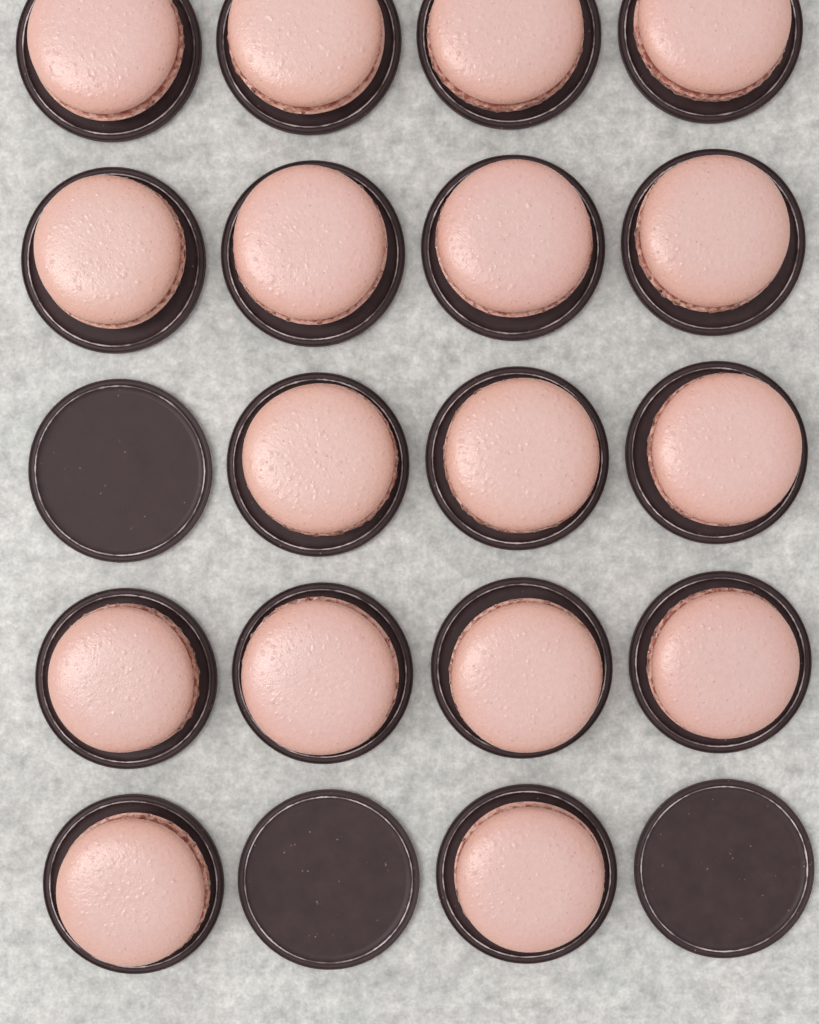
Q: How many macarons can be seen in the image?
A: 17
